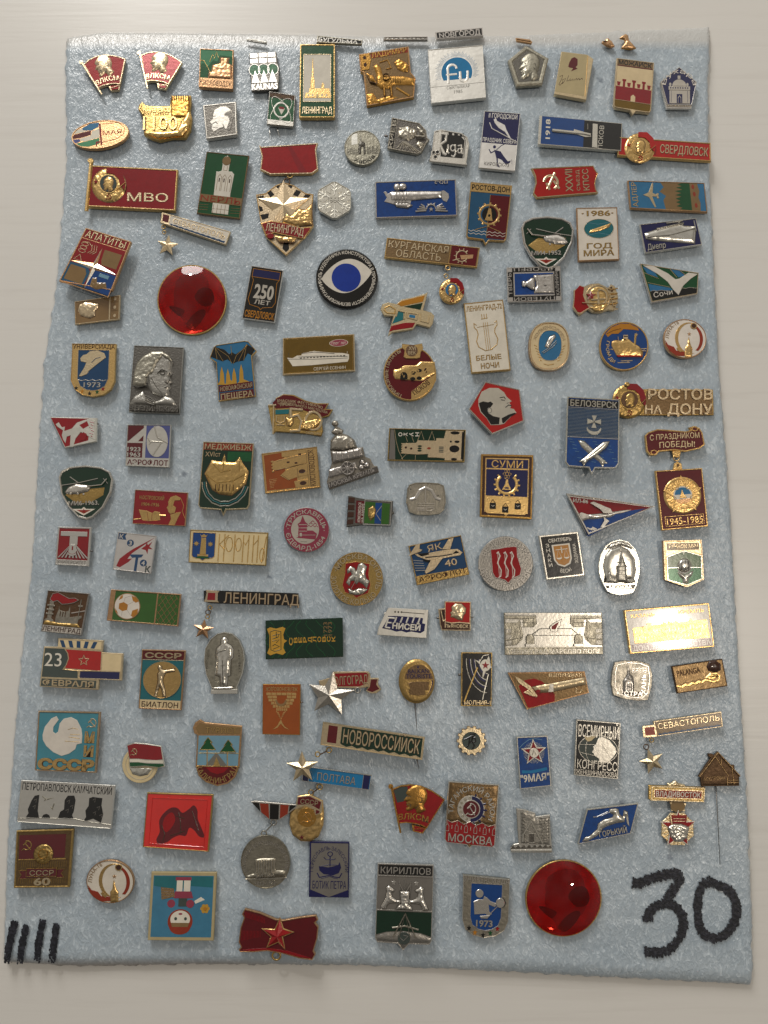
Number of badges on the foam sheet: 130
